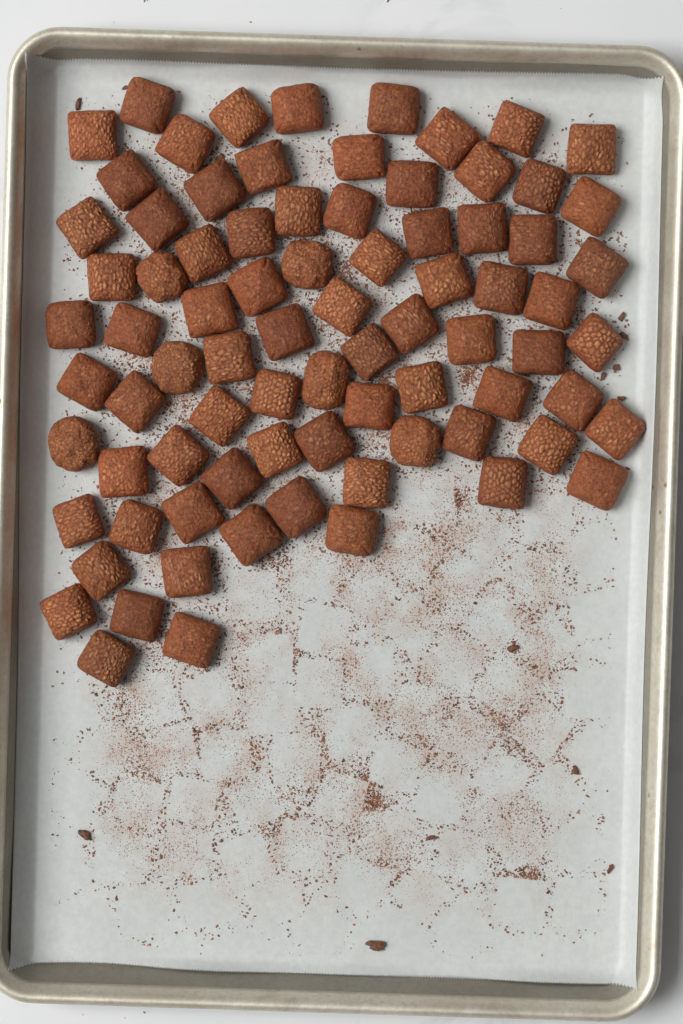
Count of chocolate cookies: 81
